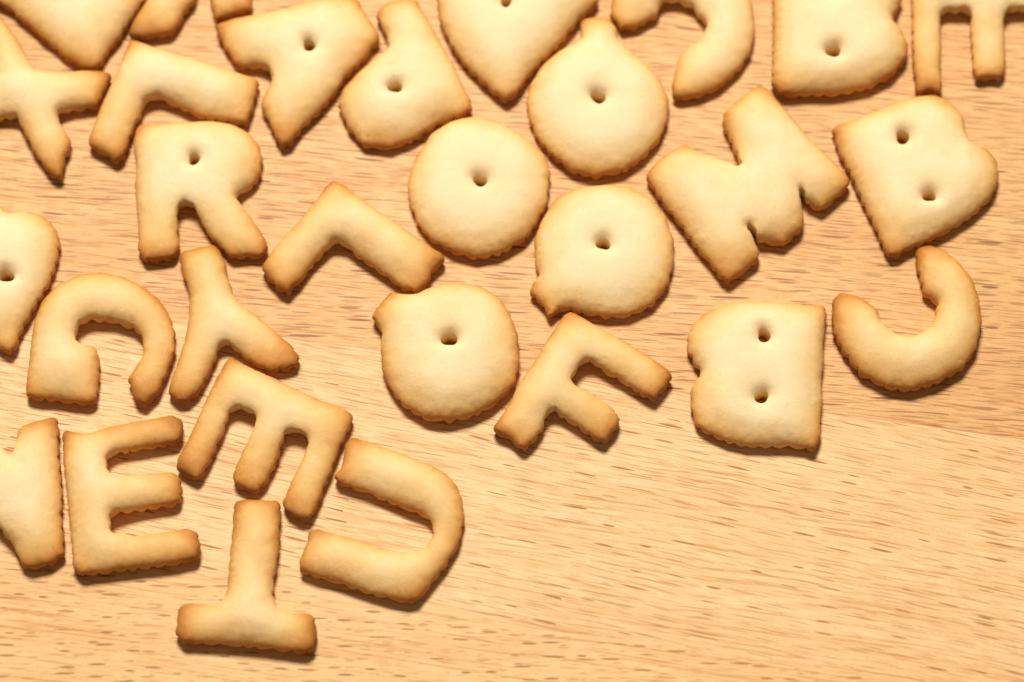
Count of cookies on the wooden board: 30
